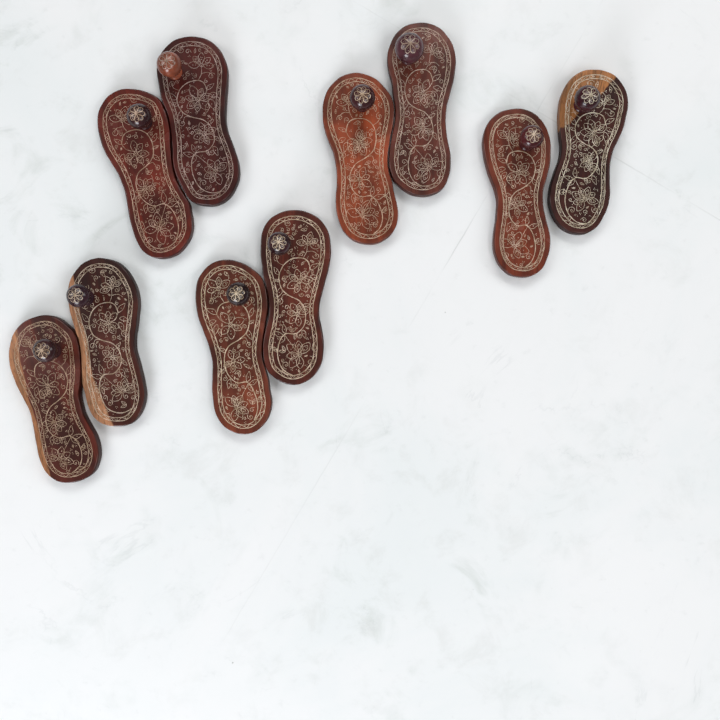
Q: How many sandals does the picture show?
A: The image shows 10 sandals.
